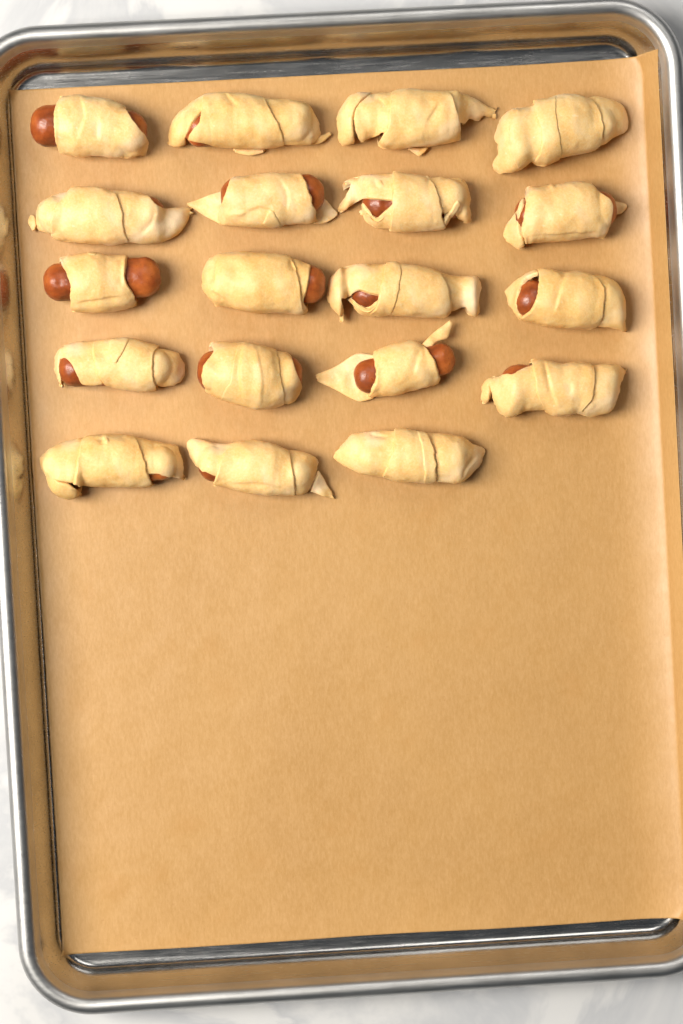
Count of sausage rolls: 19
